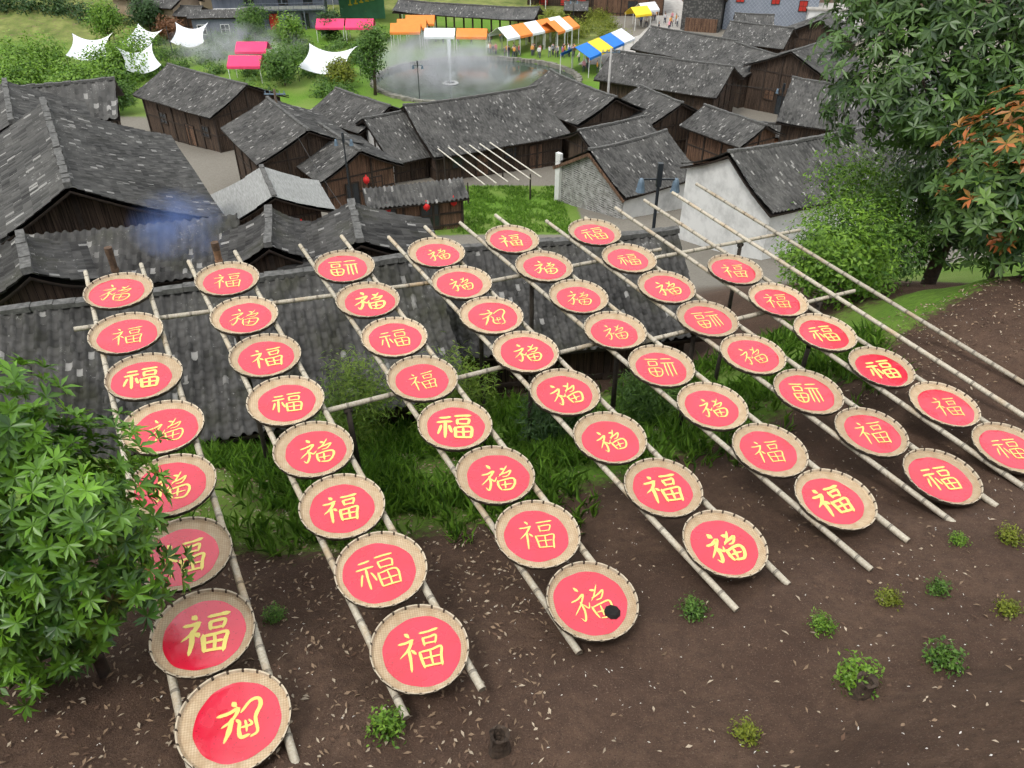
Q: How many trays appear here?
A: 54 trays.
